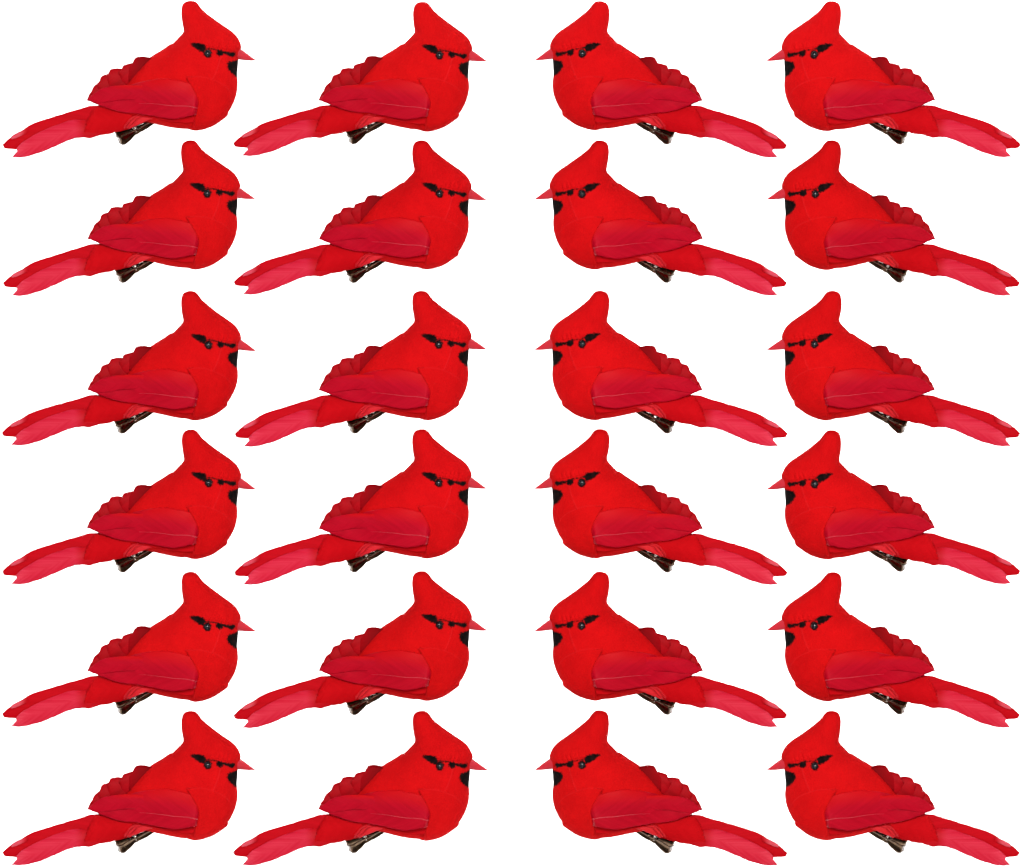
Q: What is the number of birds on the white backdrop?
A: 24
